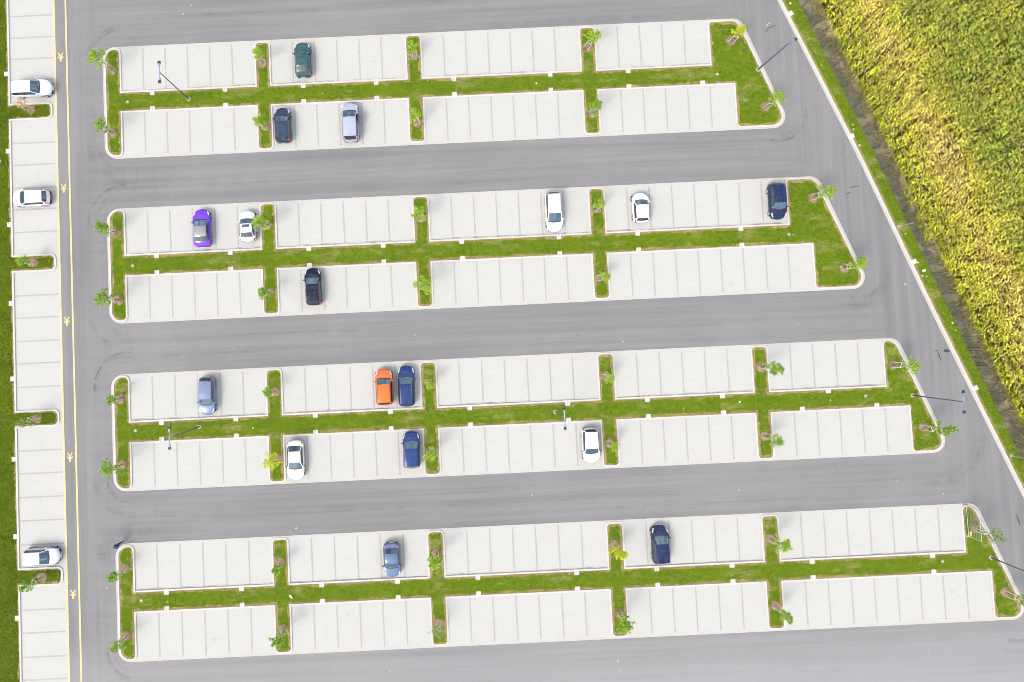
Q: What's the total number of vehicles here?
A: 20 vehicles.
